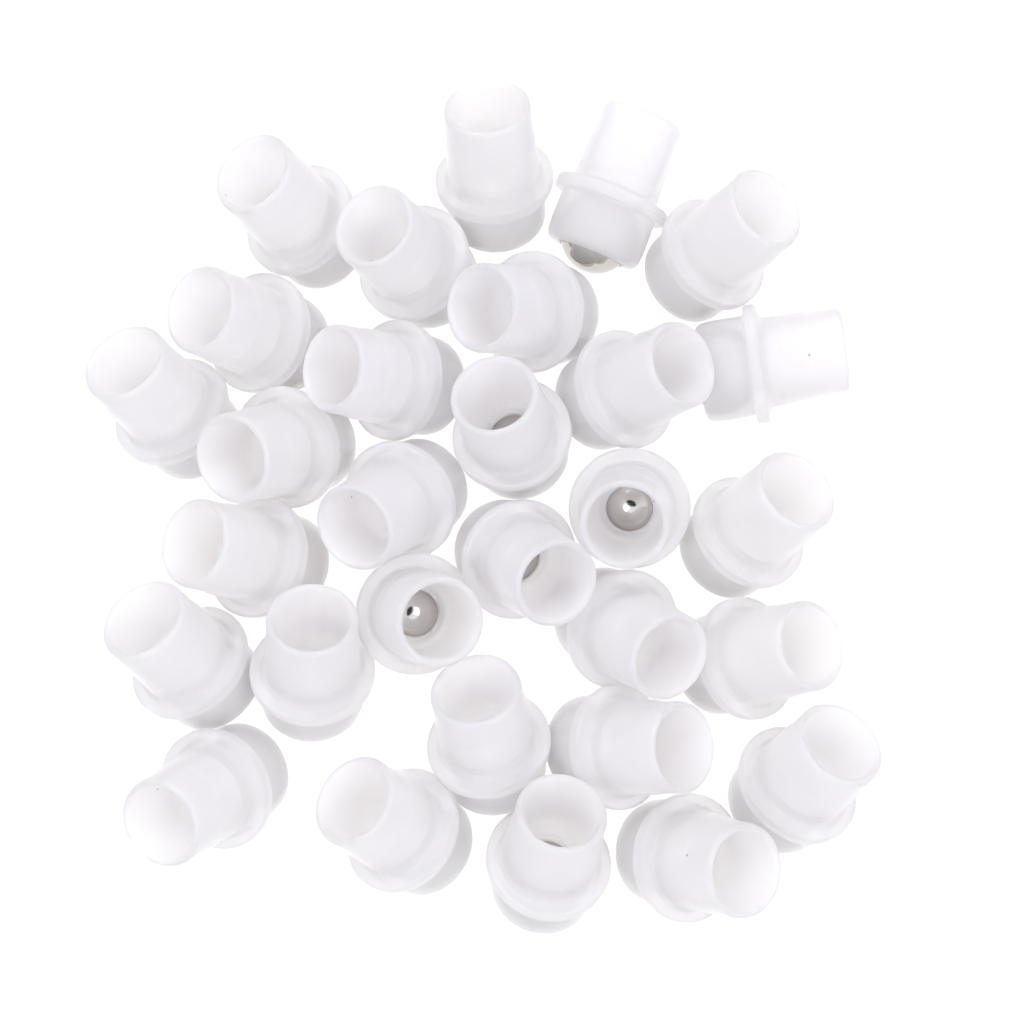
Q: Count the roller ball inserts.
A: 30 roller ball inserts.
